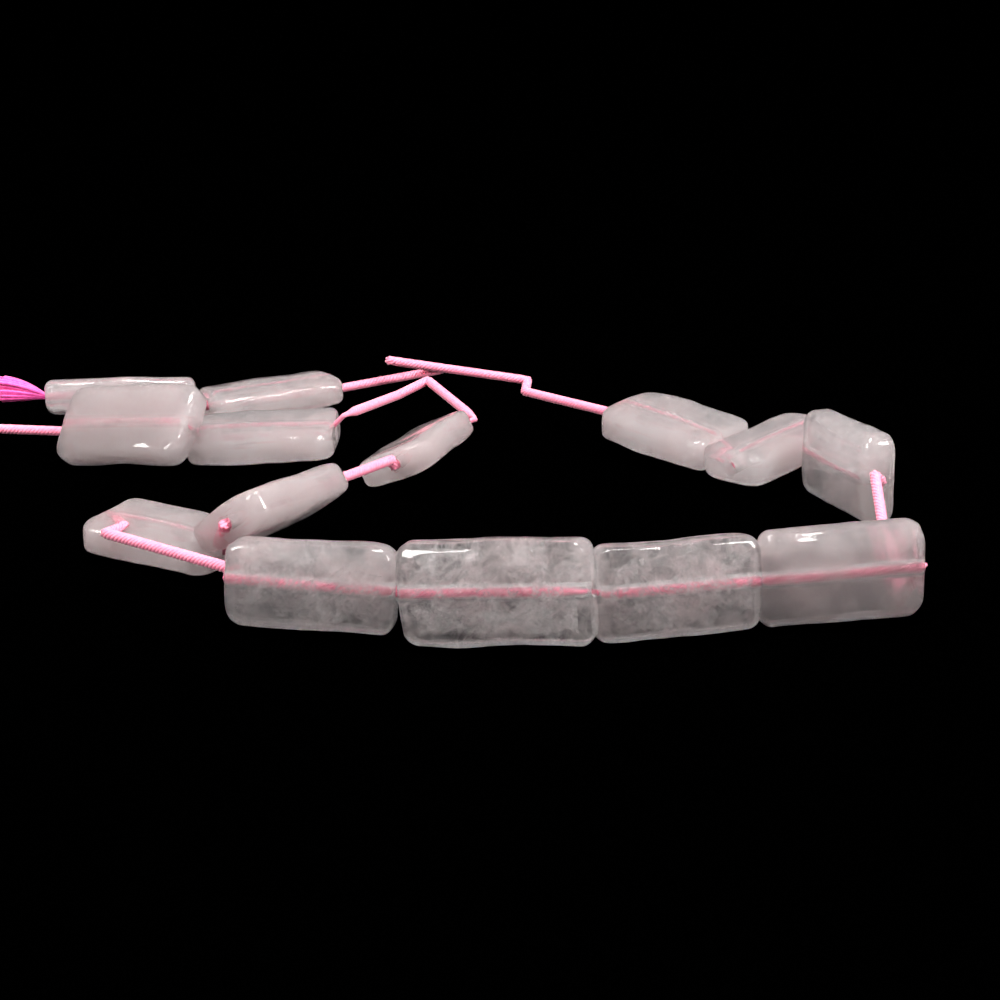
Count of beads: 14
